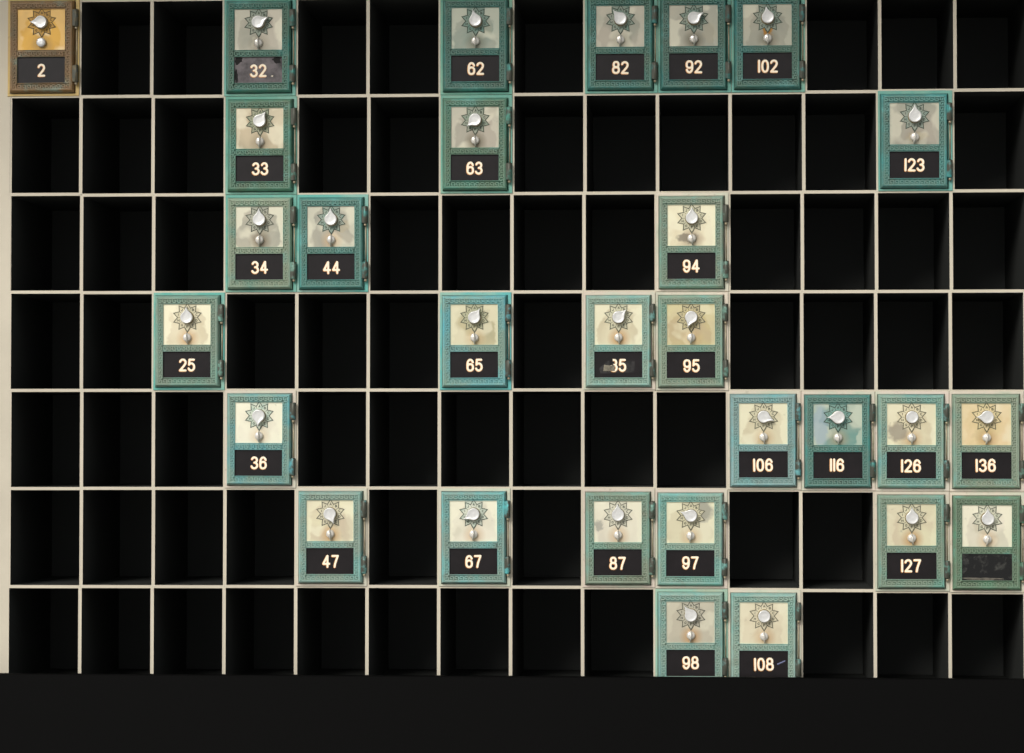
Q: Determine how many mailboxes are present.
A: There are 29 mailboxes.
